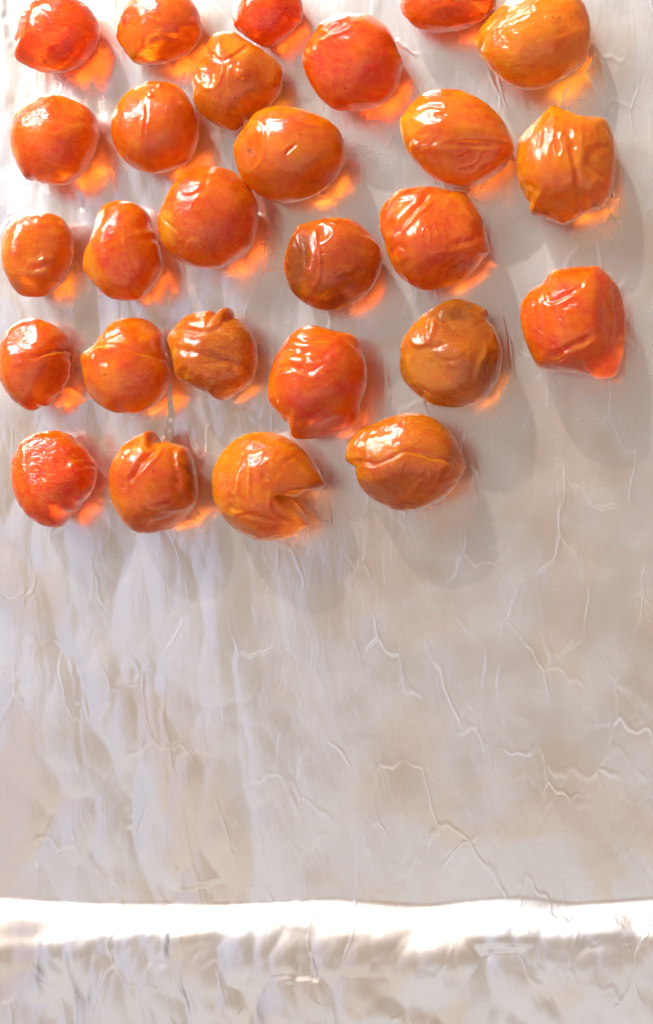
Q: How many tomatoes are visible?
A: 27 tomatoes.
